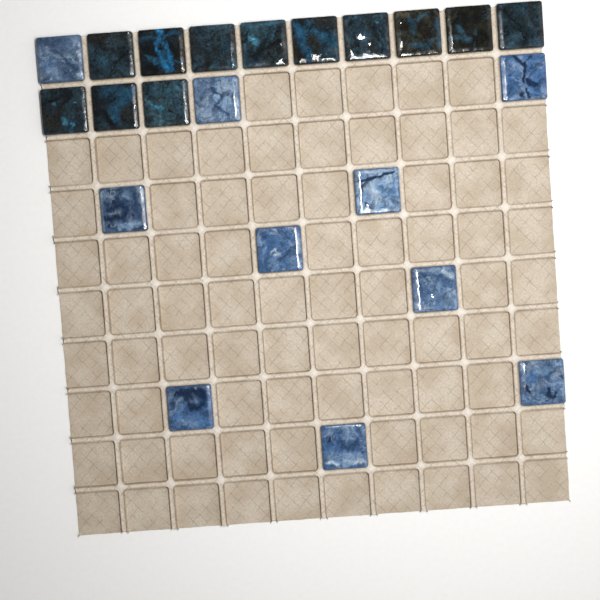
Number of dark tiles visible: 12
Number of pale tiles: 10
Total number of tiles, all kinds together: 22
